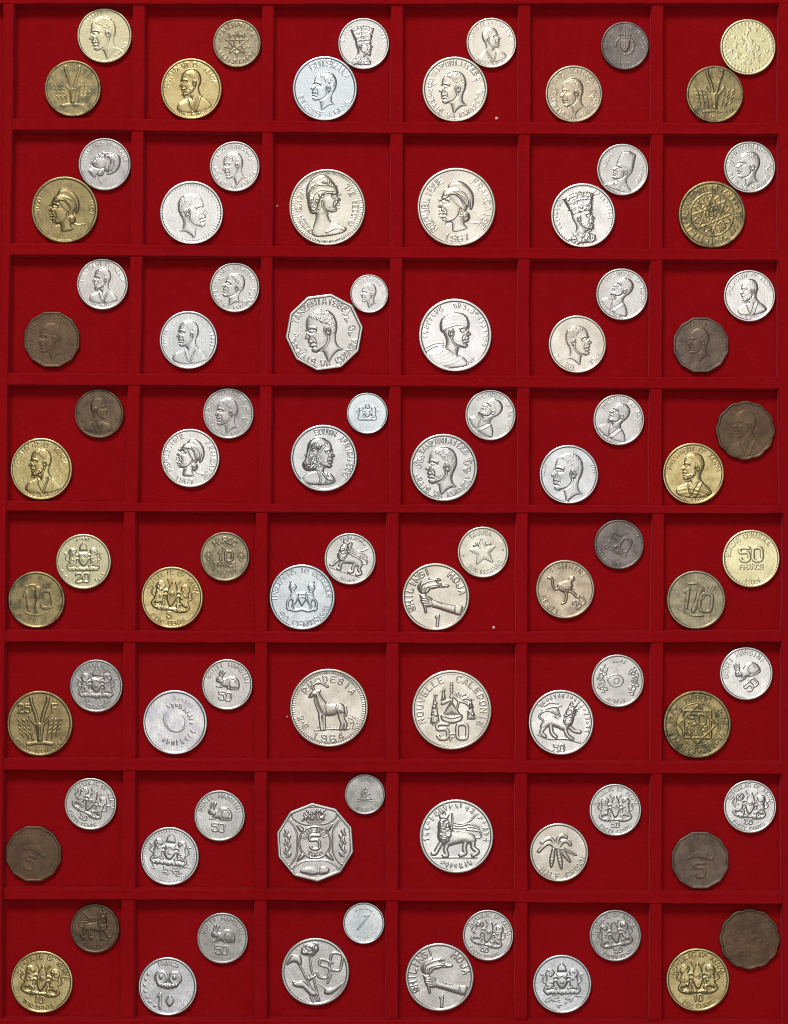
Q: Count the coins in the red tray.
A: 90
